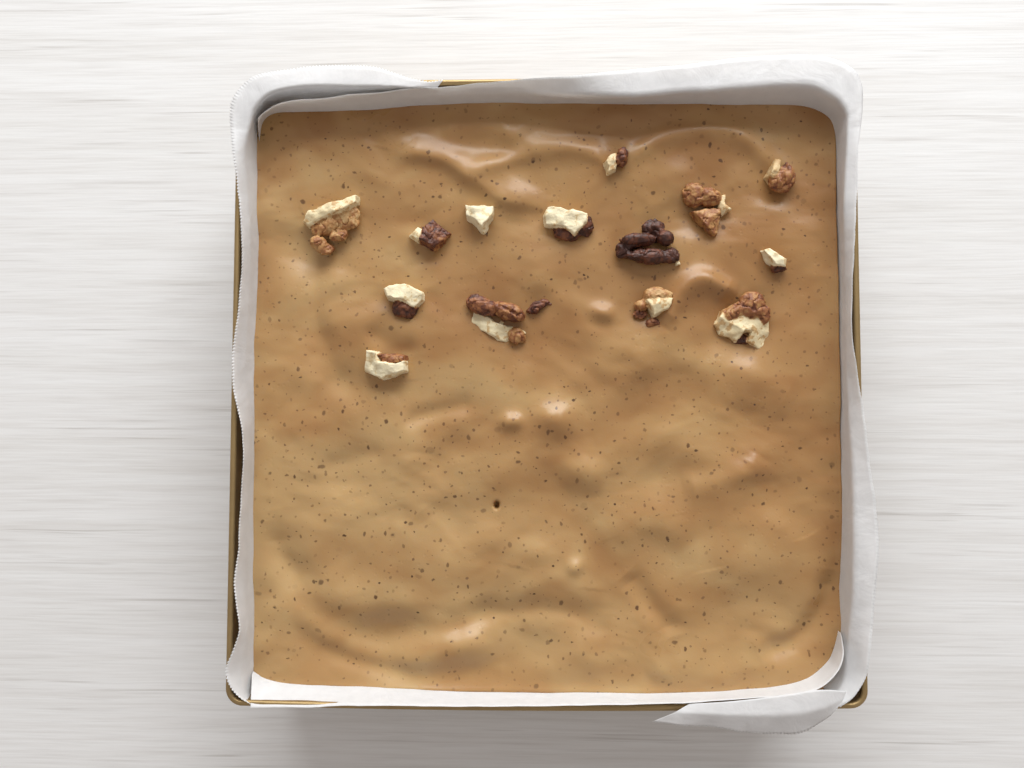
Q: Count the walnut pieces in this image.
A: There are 15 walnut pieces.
